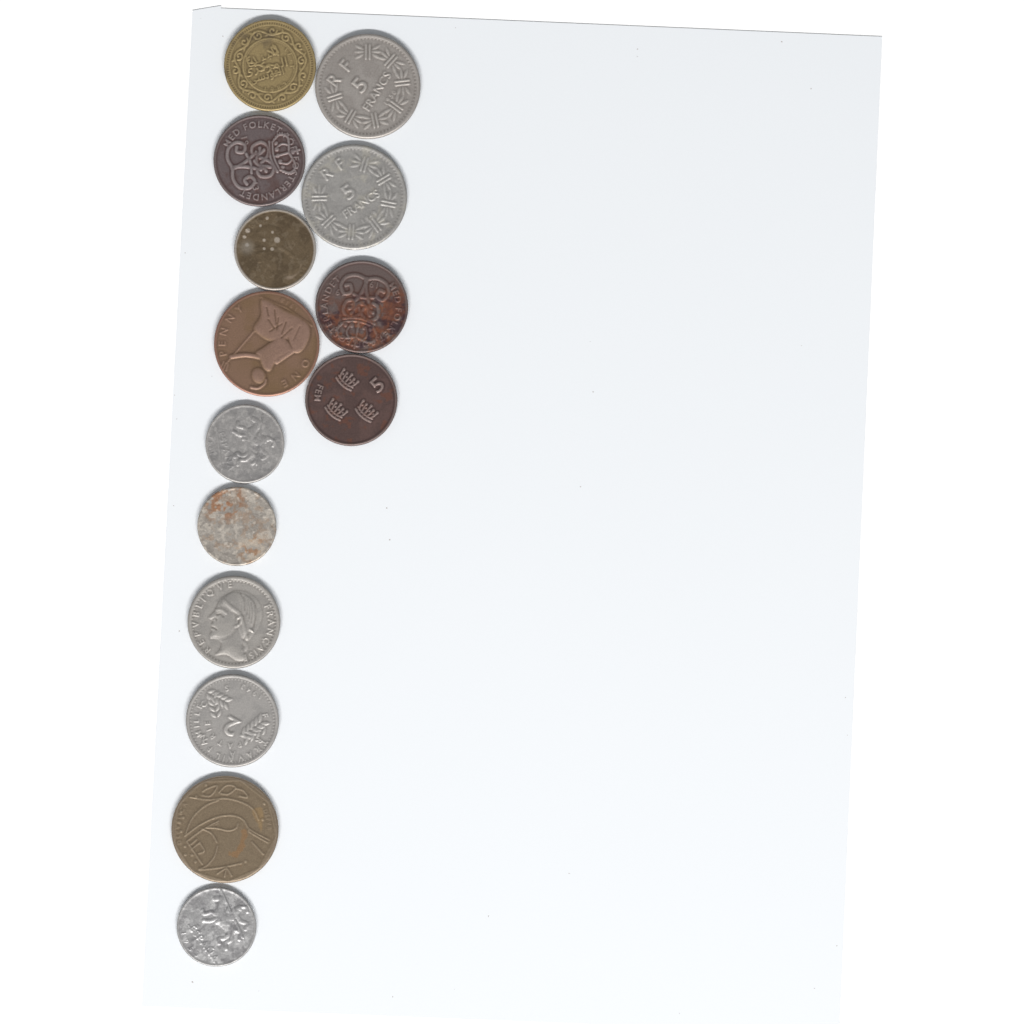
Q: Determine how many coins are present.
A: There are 14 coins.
